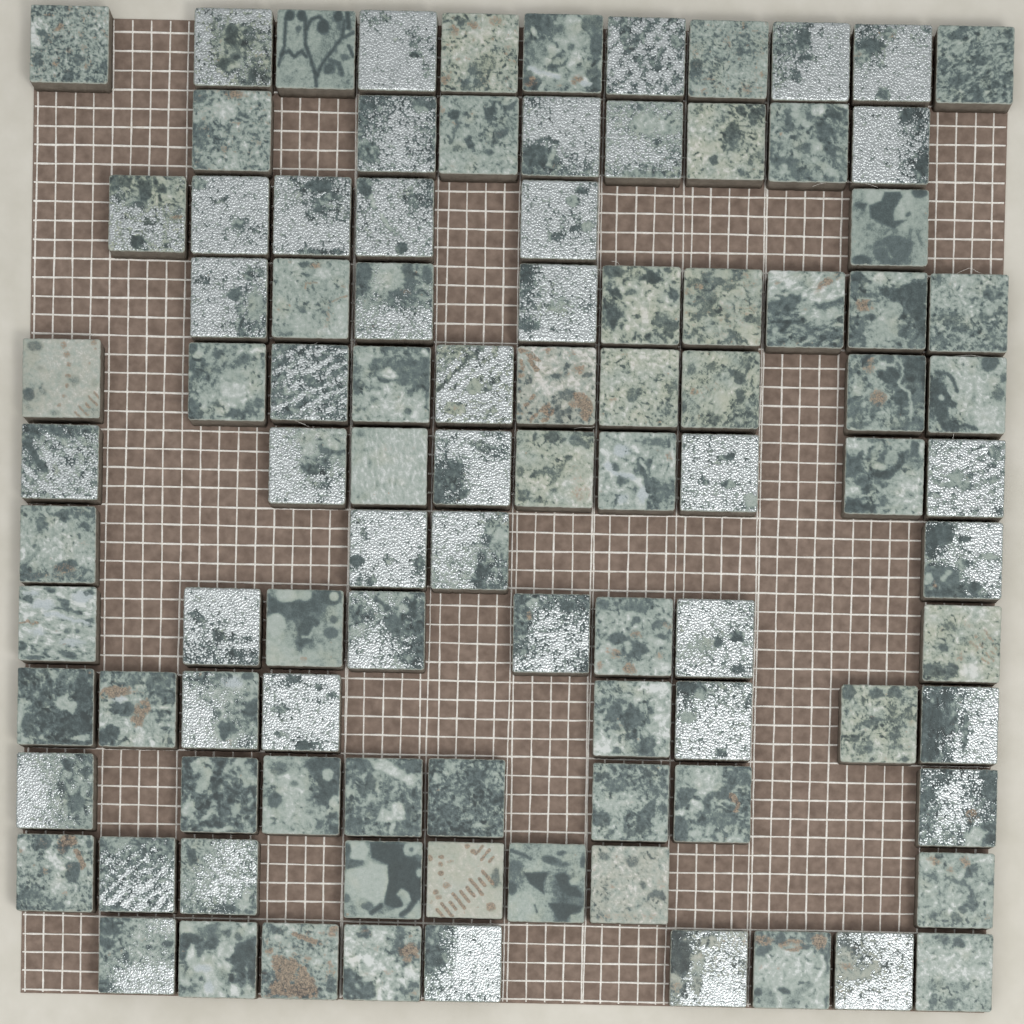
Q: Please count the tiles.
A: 98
